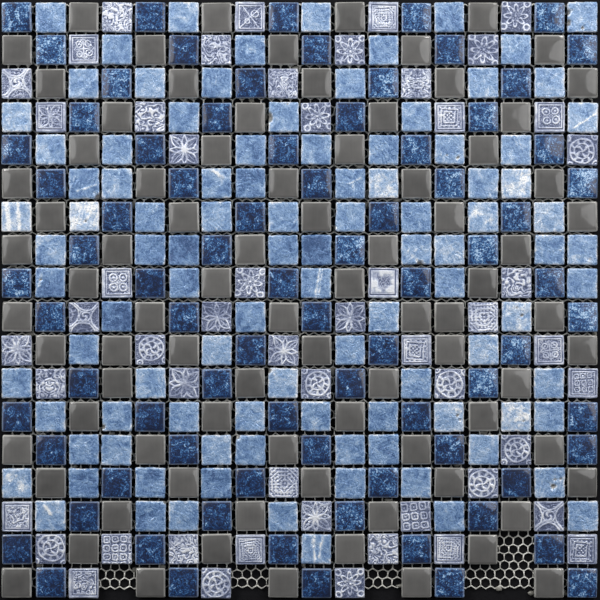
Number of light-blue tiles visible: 101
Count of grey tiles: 84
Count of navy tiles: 80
